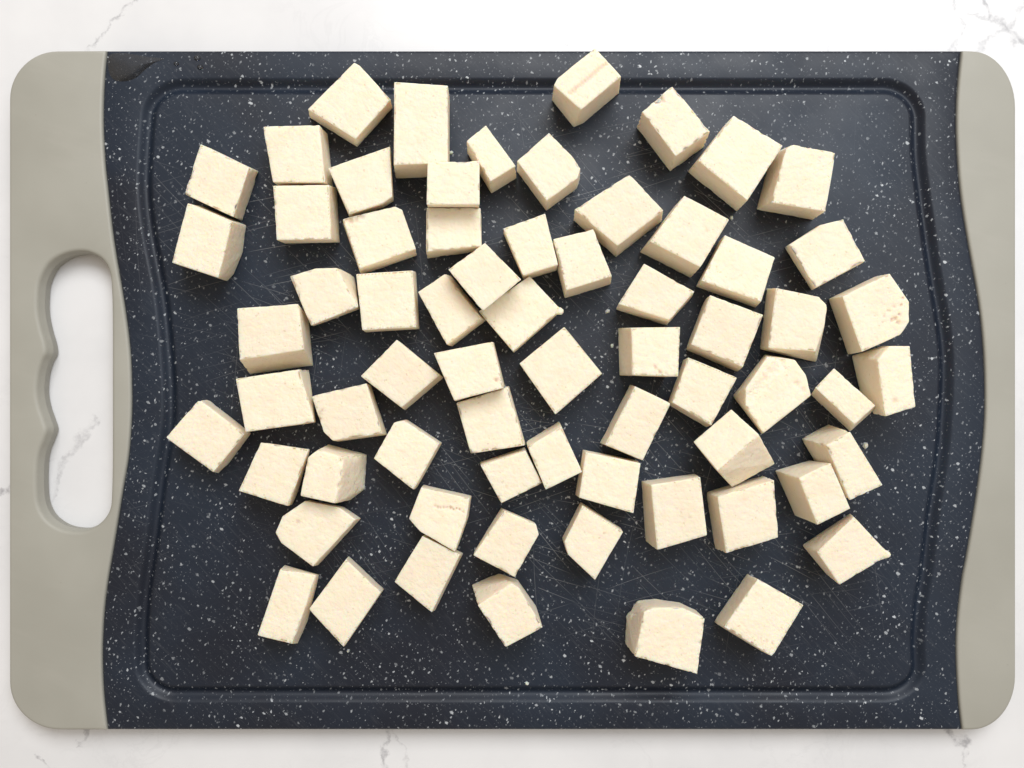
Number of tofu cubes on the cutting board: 67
